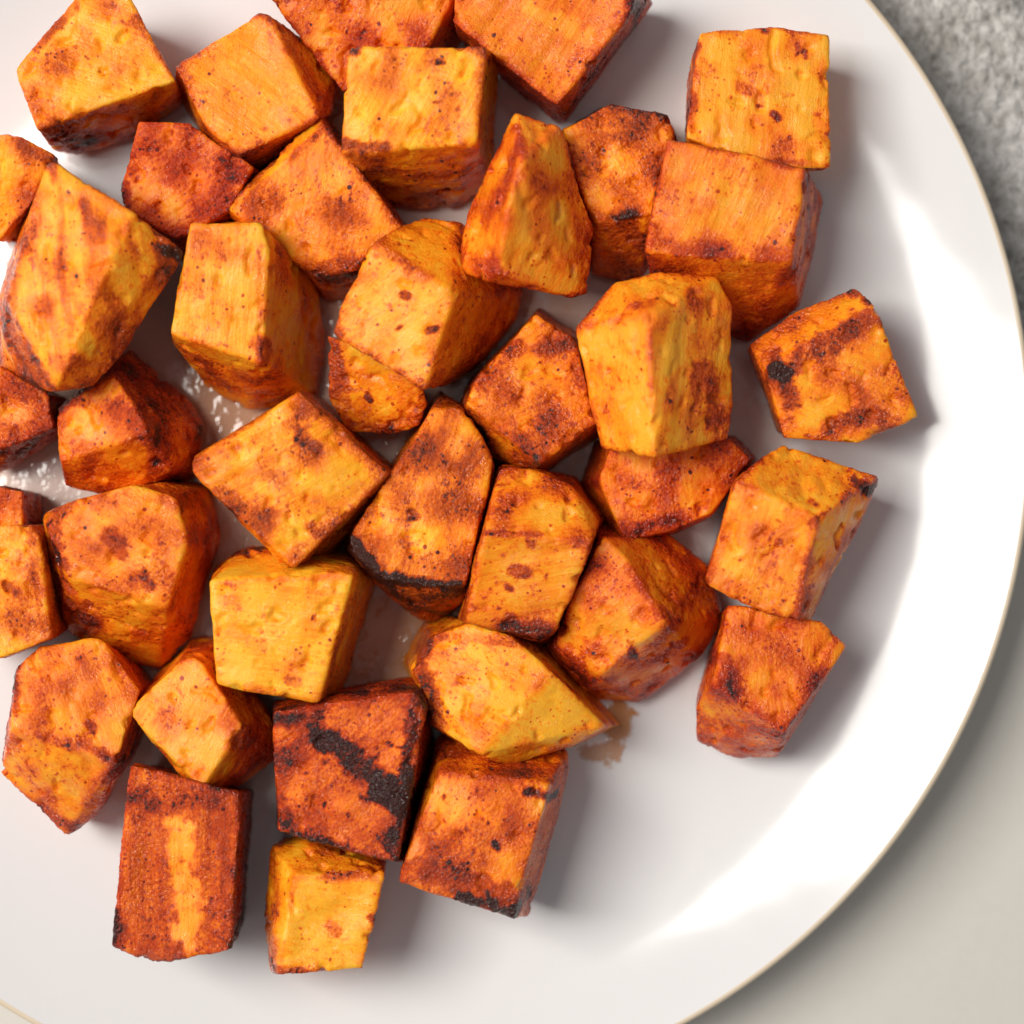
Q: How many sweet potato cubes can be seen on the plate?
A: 39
